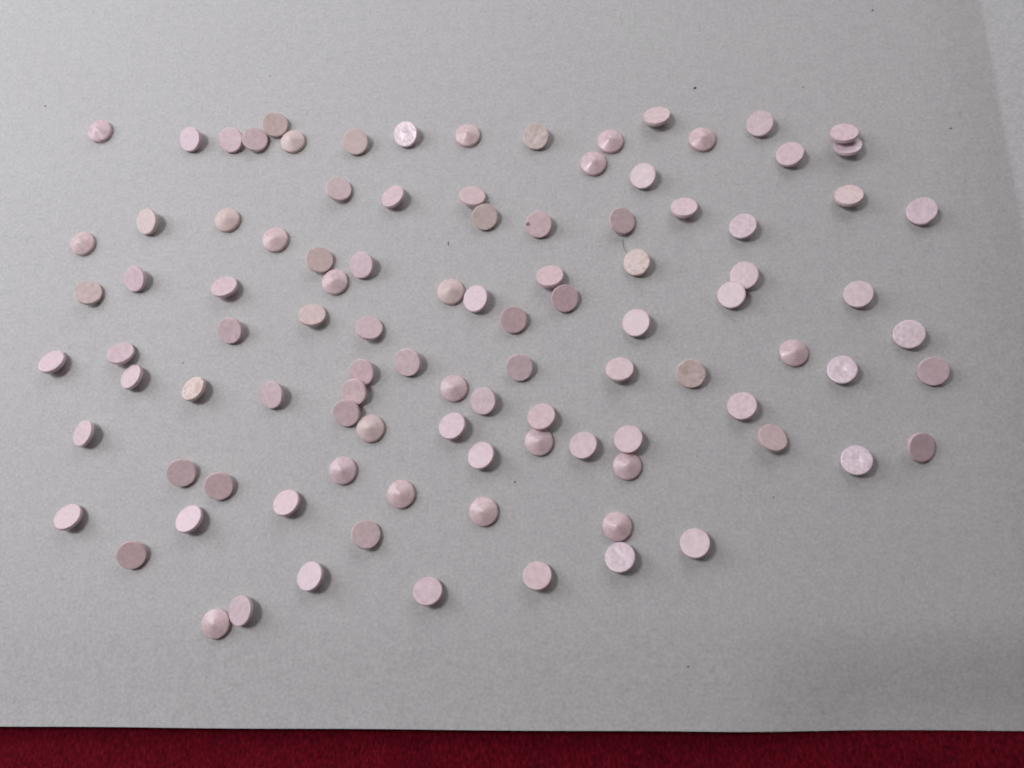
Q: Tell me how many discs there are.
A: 101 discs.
